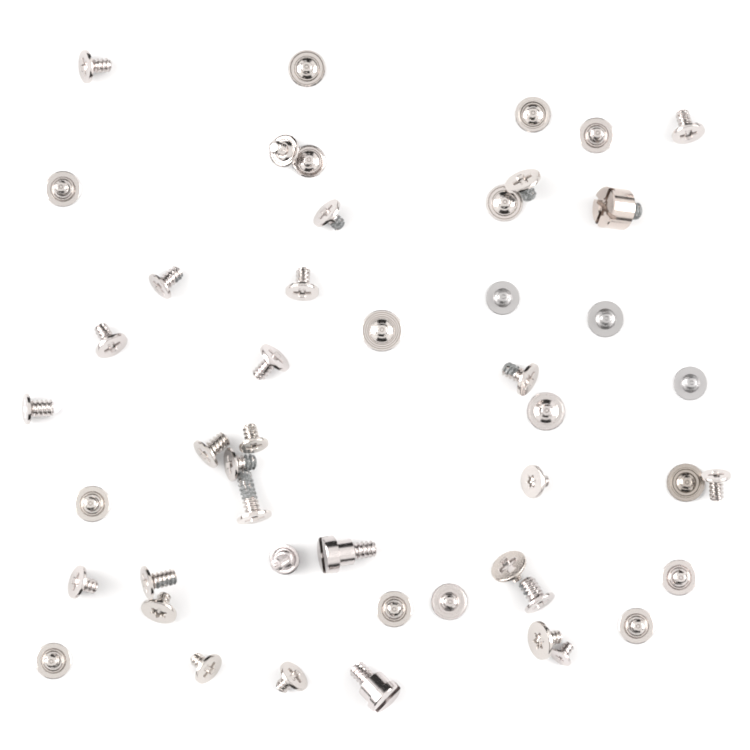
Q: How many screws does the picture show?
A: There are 48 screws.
